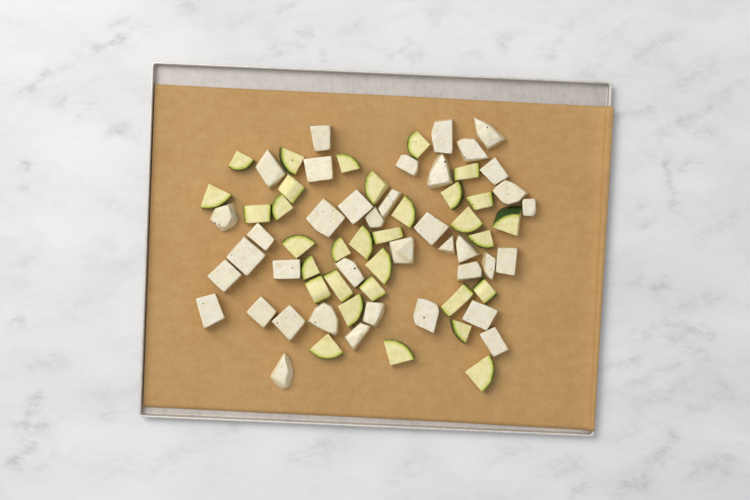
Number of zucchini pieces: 32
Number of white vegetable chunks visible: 38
